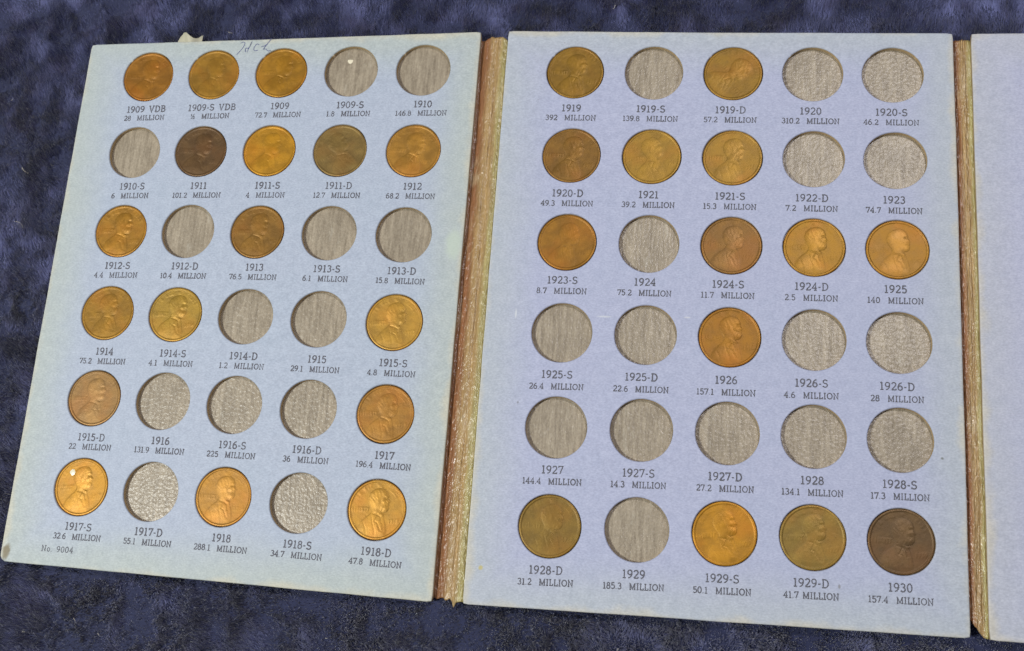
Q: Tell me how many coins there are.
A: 31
